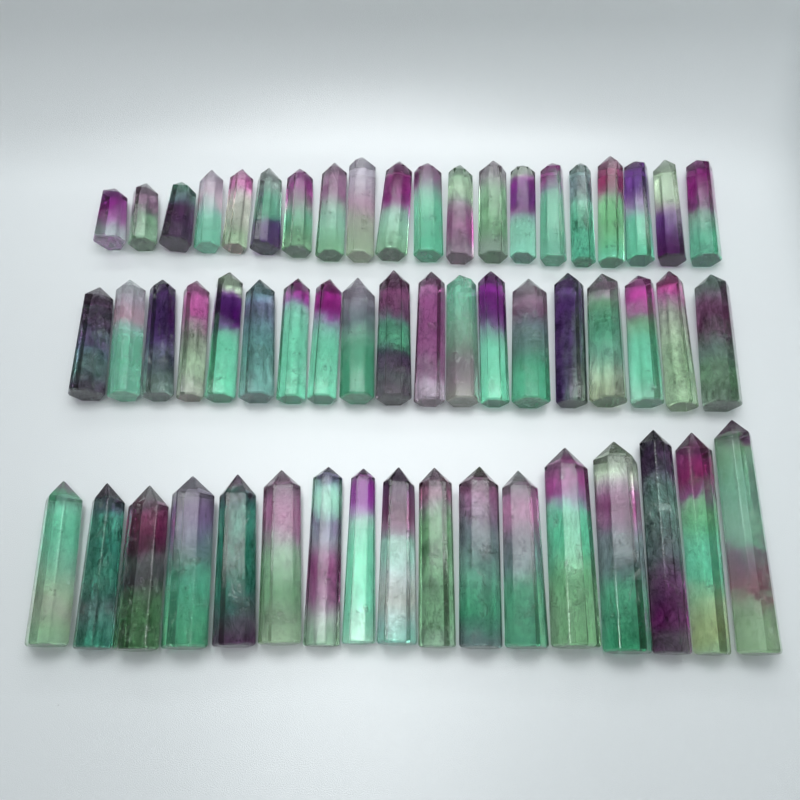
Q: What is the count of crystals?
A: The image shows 56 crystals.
